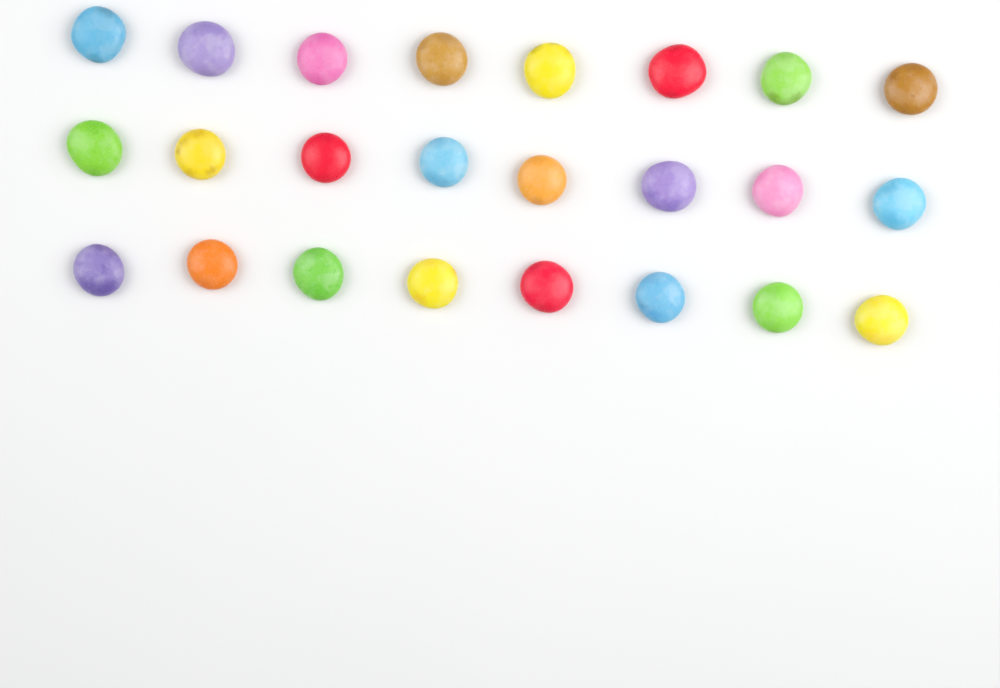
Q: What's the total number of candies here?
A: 24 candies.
